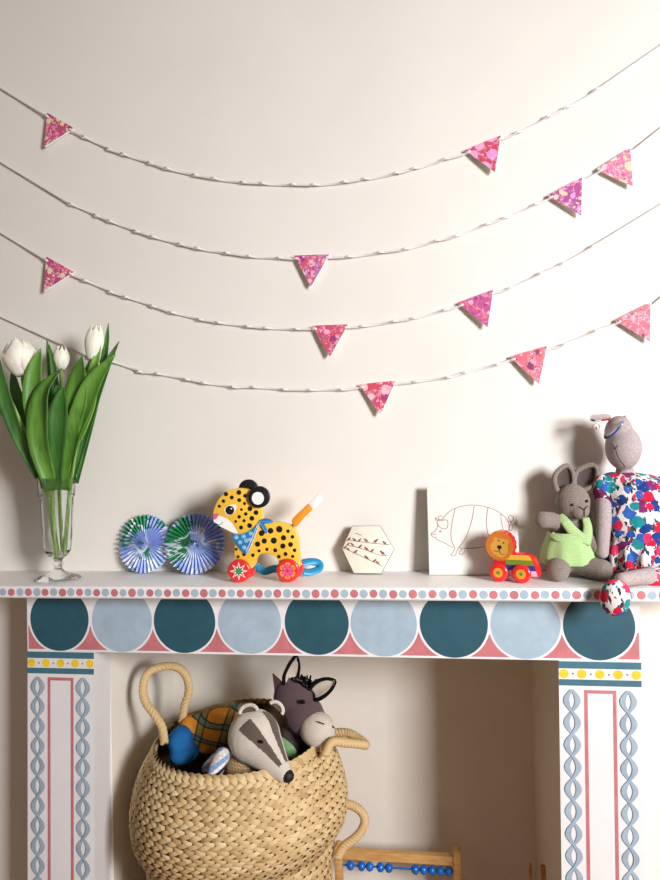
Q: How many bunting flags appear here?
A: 11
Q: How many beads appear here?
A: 10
